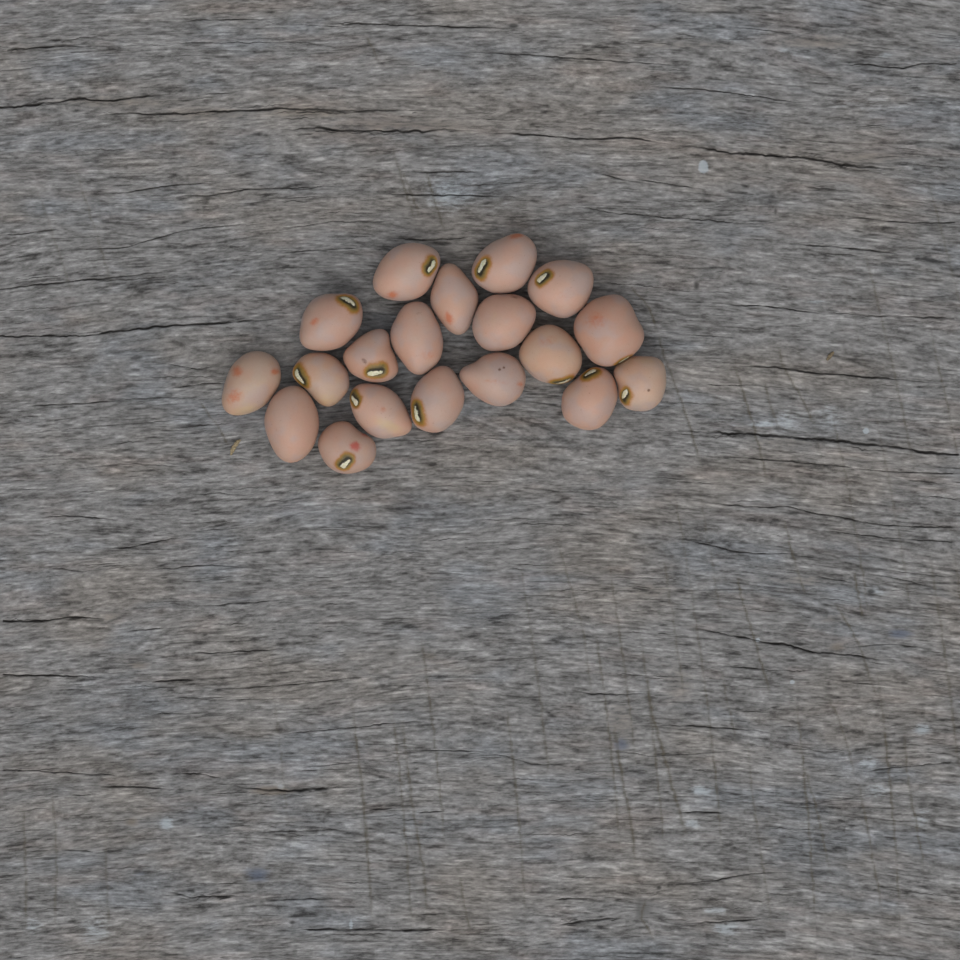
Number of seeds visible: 19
